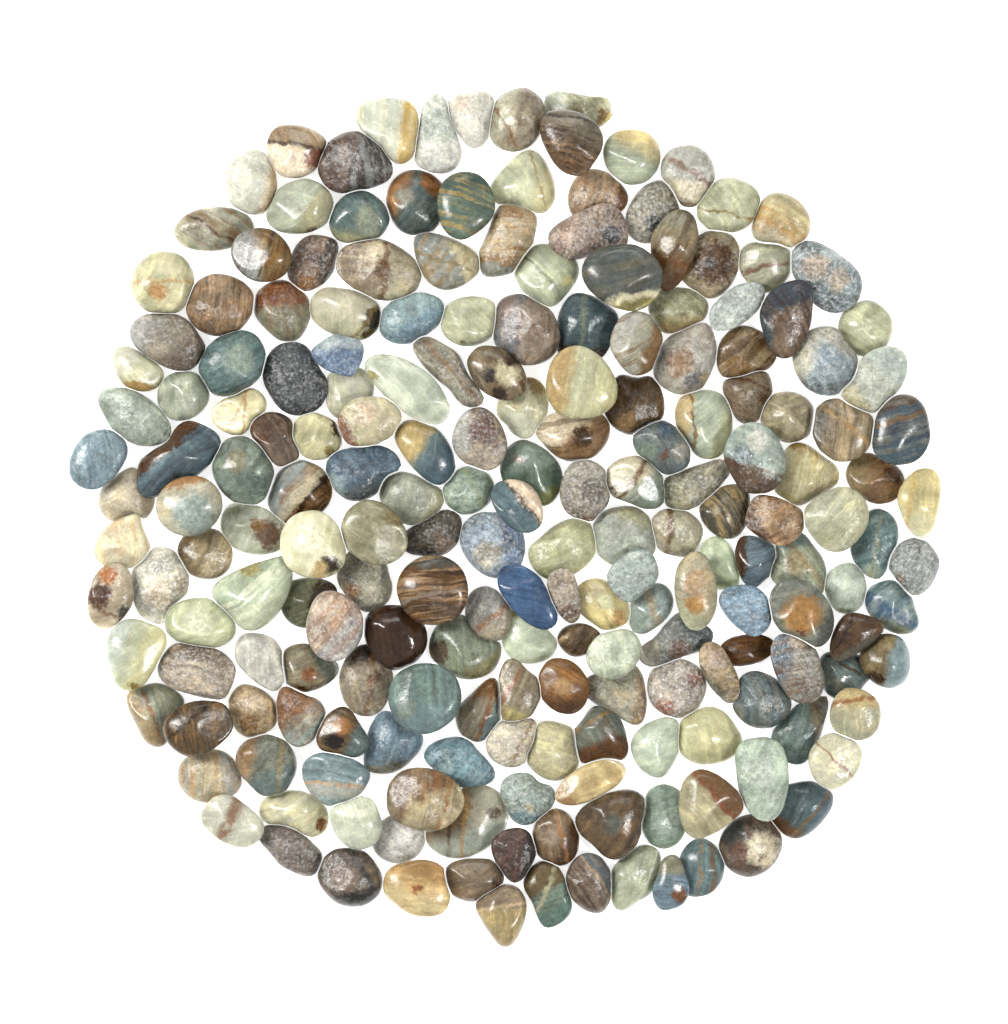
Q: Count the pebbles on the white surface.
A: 200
